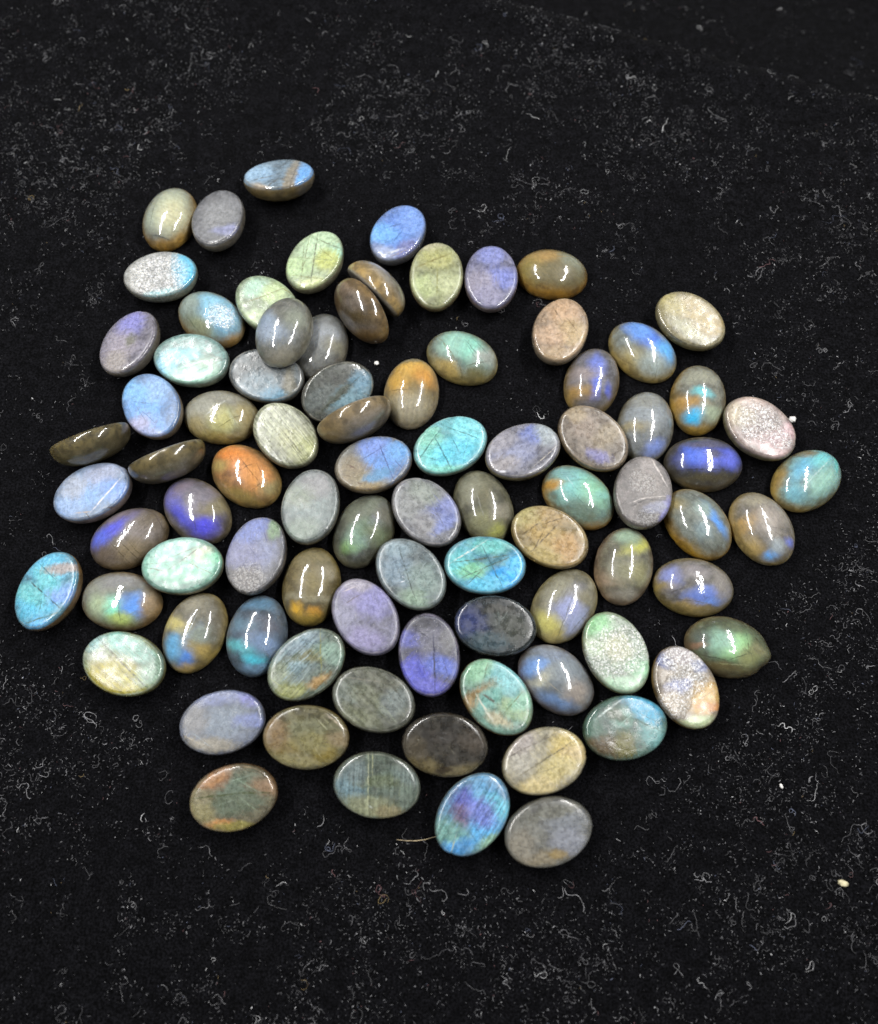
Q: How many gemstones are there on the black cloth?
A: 85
